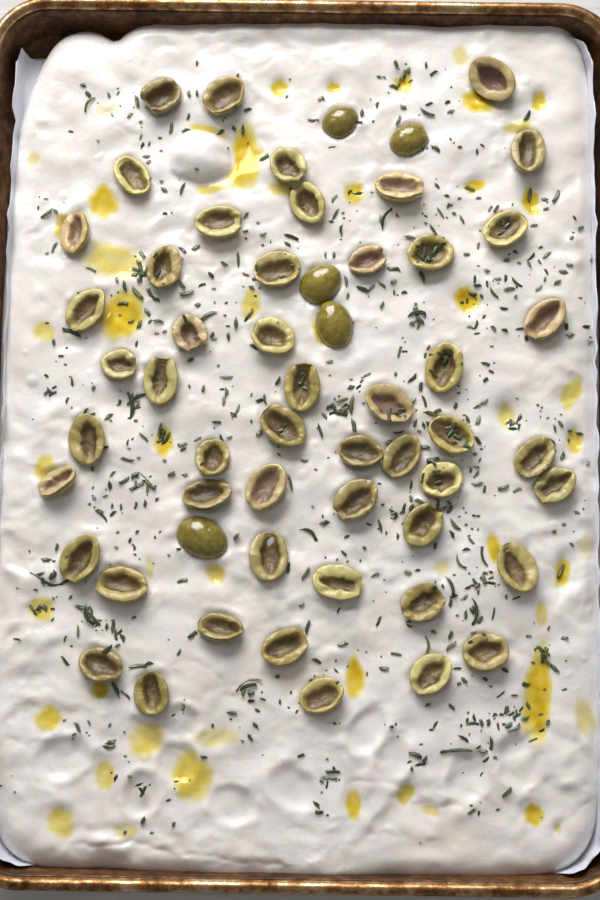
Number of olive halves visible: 56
